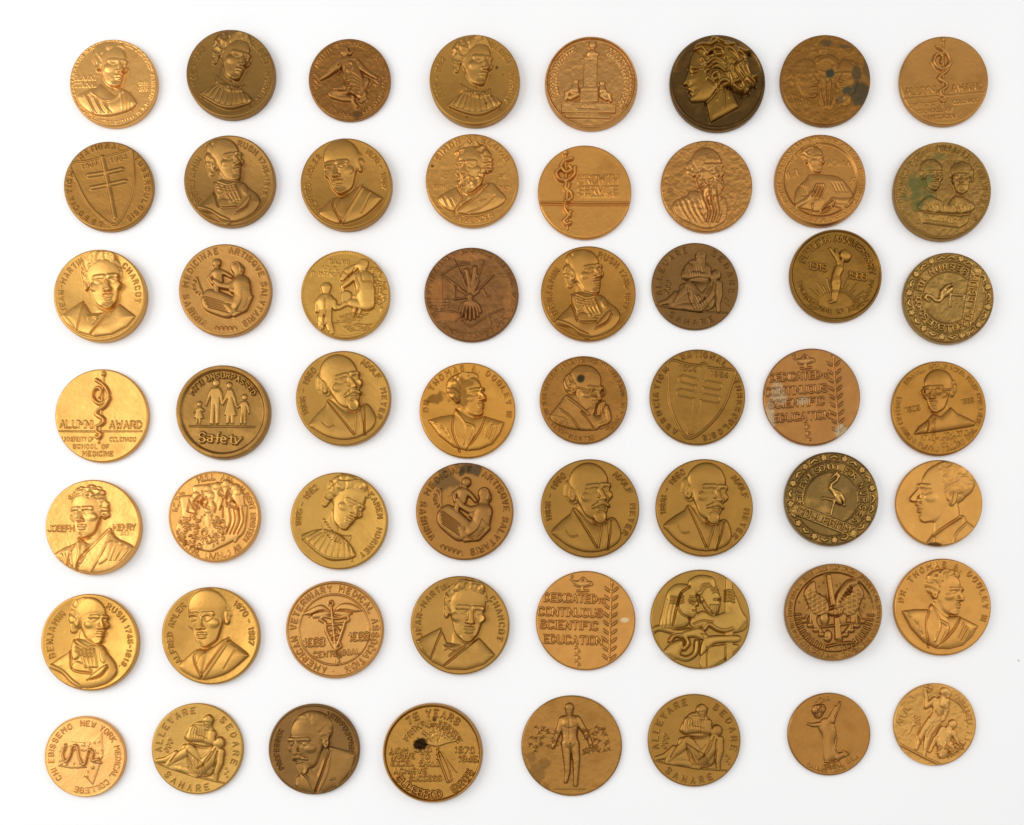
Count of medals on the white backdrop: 56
